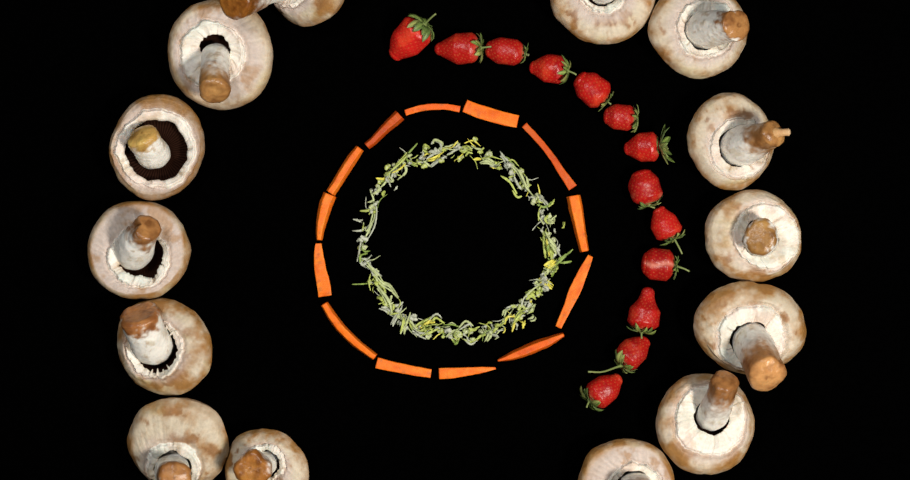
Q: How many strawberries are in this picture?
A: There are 13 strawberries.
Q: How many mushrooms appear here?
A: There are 14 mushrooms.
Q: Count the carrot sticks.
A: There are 13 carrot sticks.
